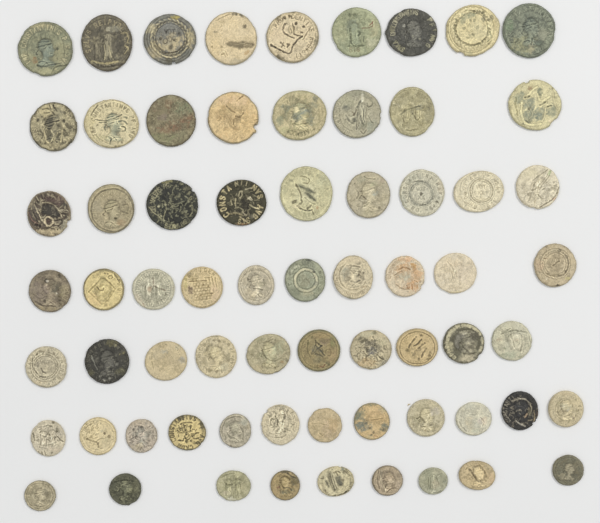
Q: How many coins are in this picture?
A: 67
